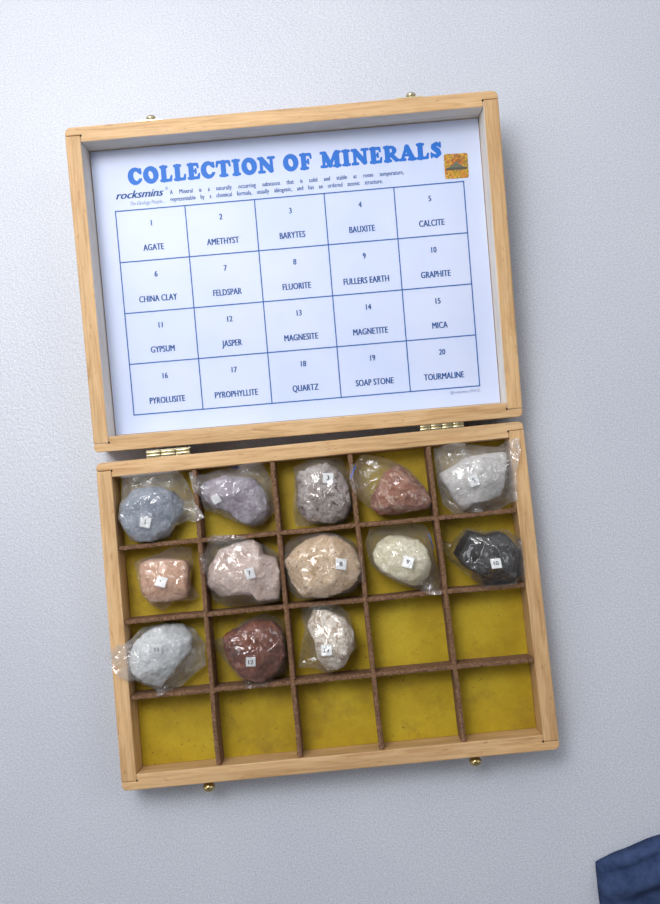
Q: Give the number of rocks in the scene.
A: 13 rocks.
